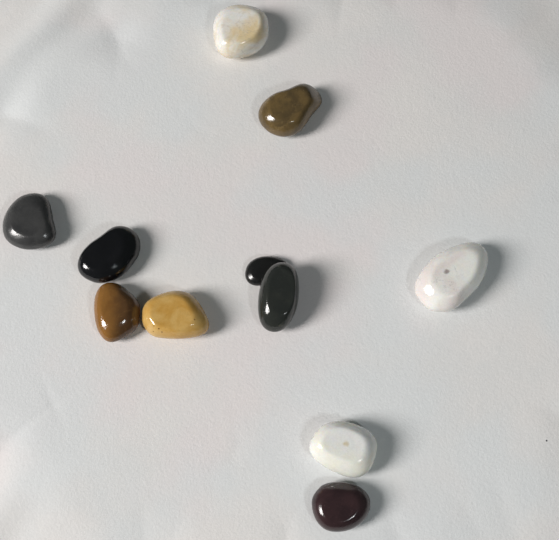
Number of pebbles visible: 11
